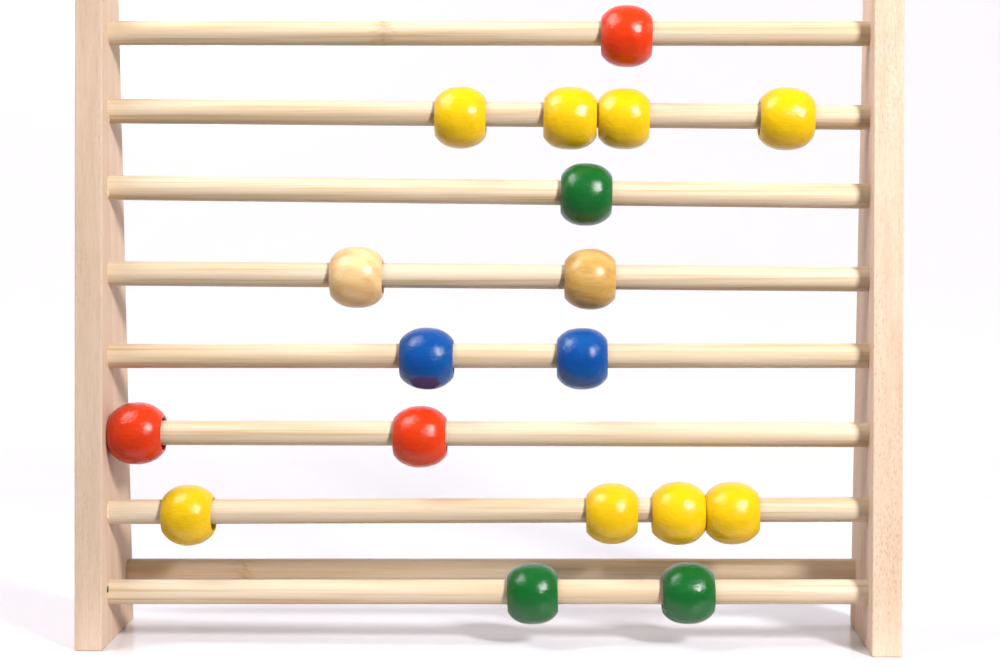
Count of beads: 18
